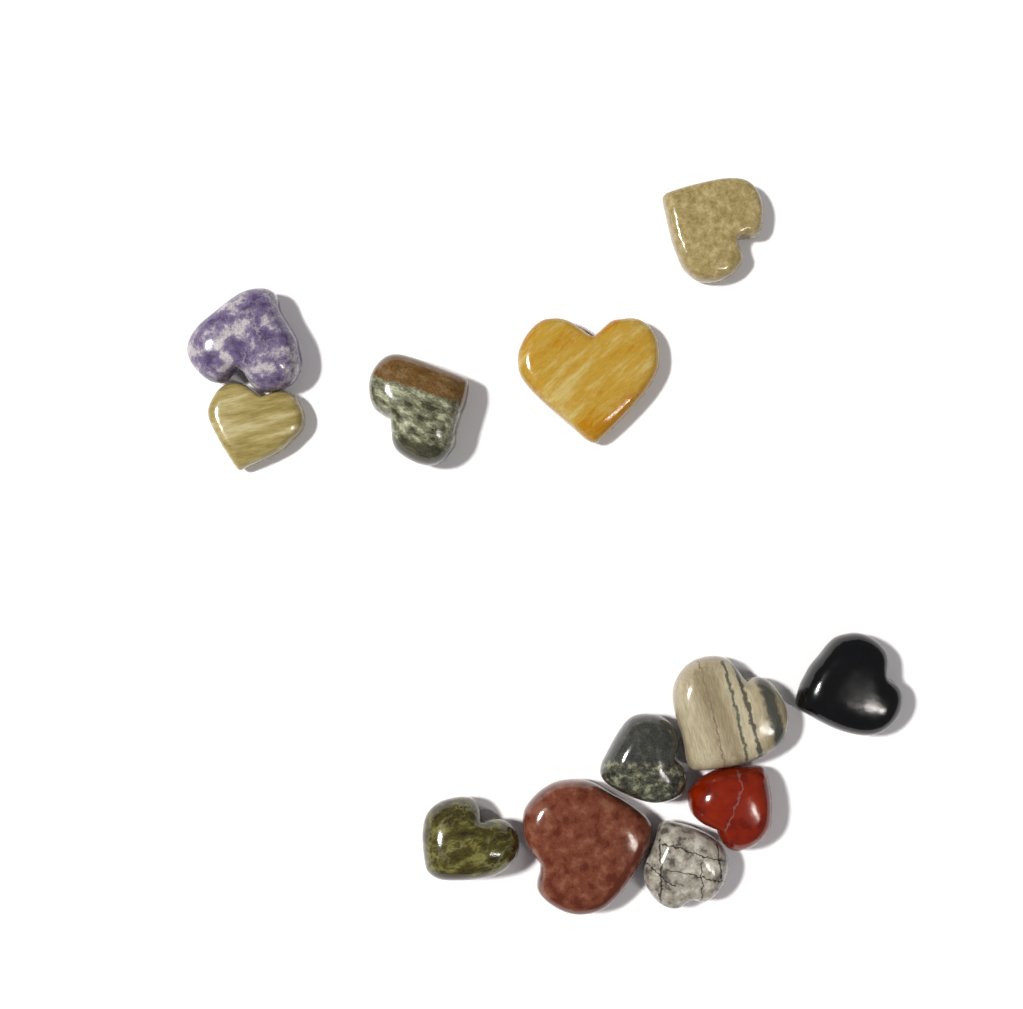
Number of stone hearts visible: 12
